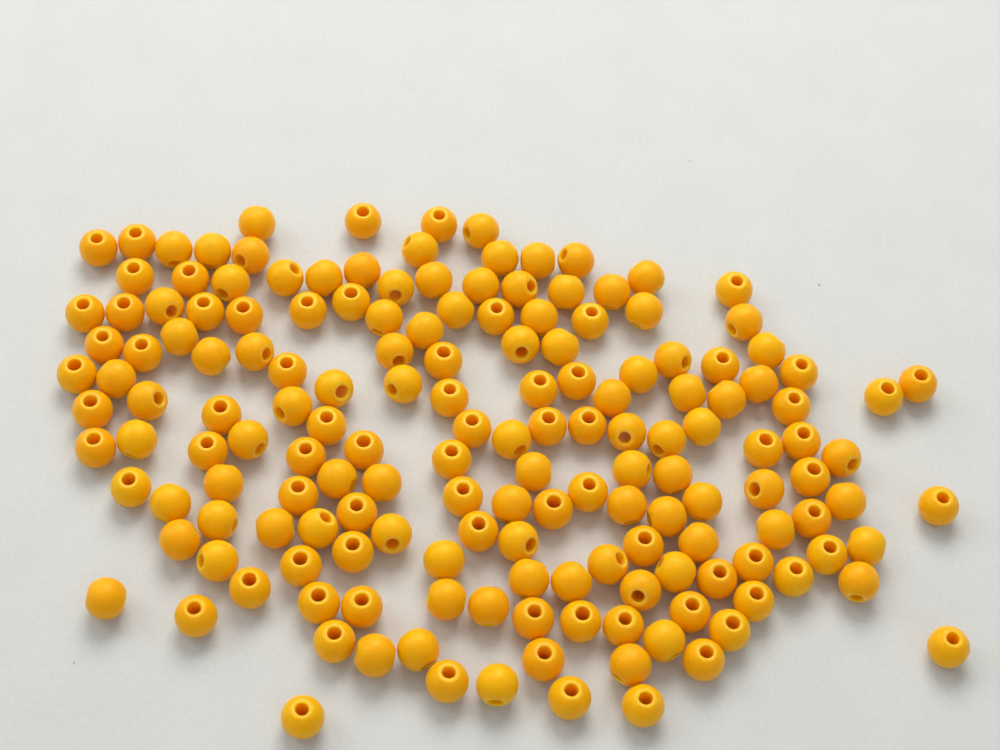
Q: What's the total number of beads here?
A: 166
